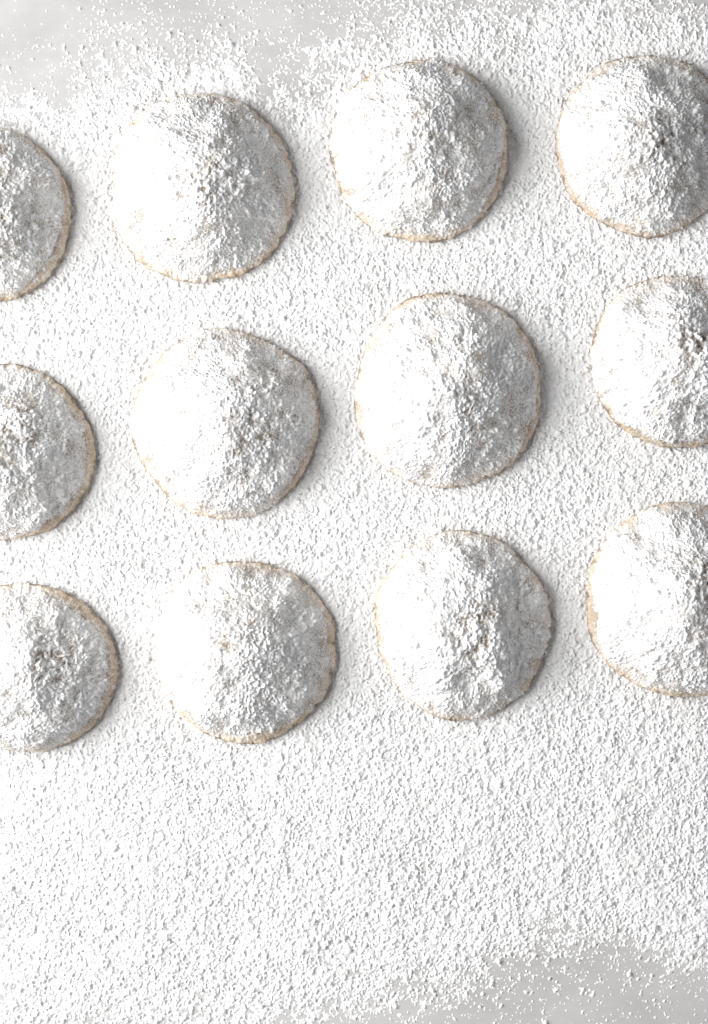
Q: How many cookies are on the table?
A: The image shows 12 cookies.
